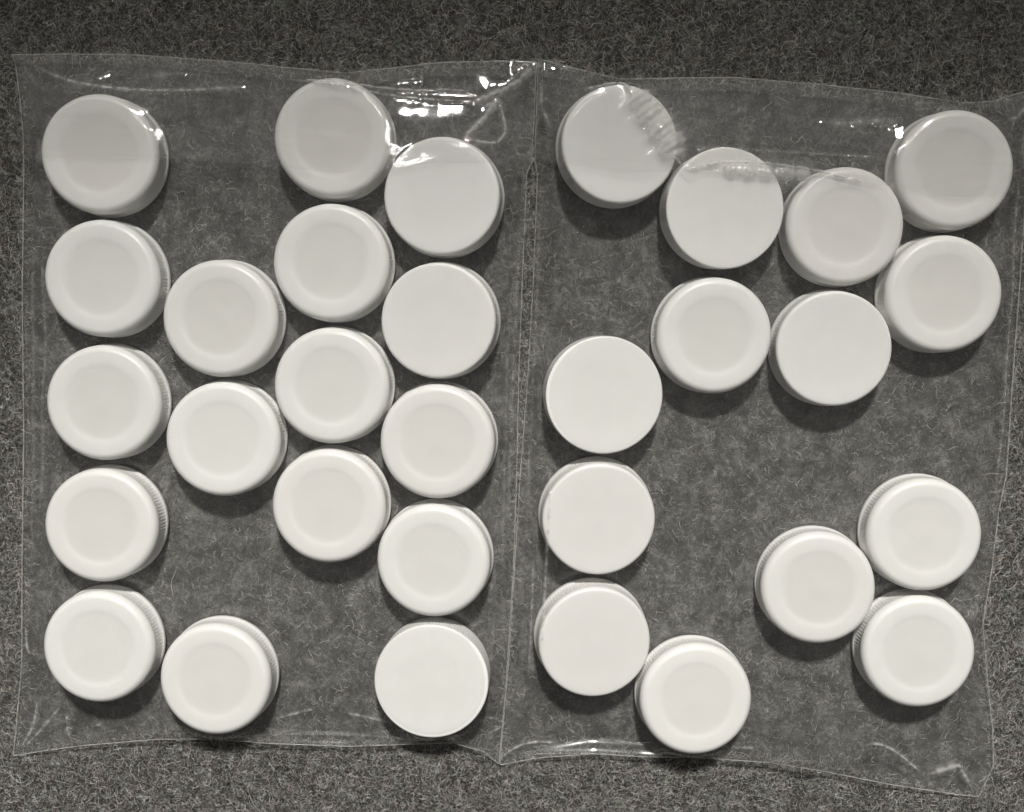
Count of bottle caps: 31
